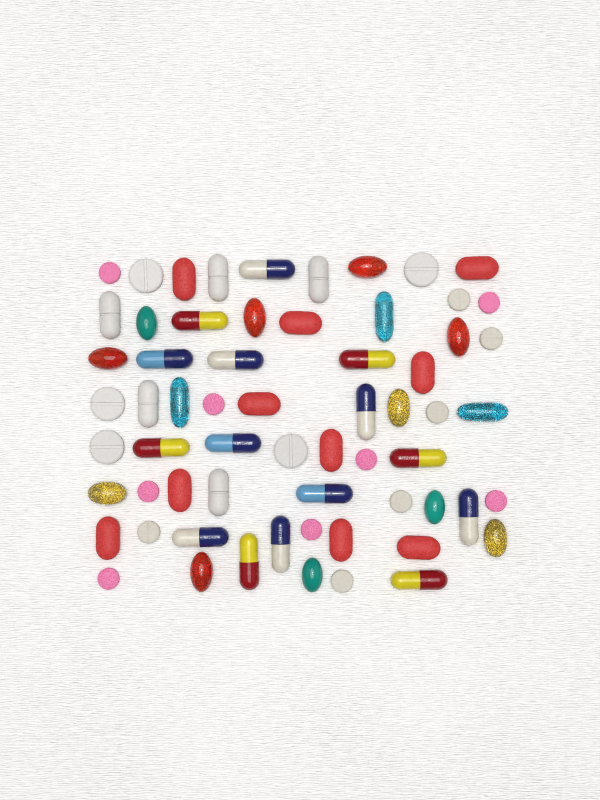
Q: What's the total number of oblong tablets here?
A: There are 15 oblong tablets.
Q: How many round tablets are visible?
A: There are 19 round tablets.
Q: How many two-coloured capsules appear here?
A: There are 15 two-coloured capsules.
